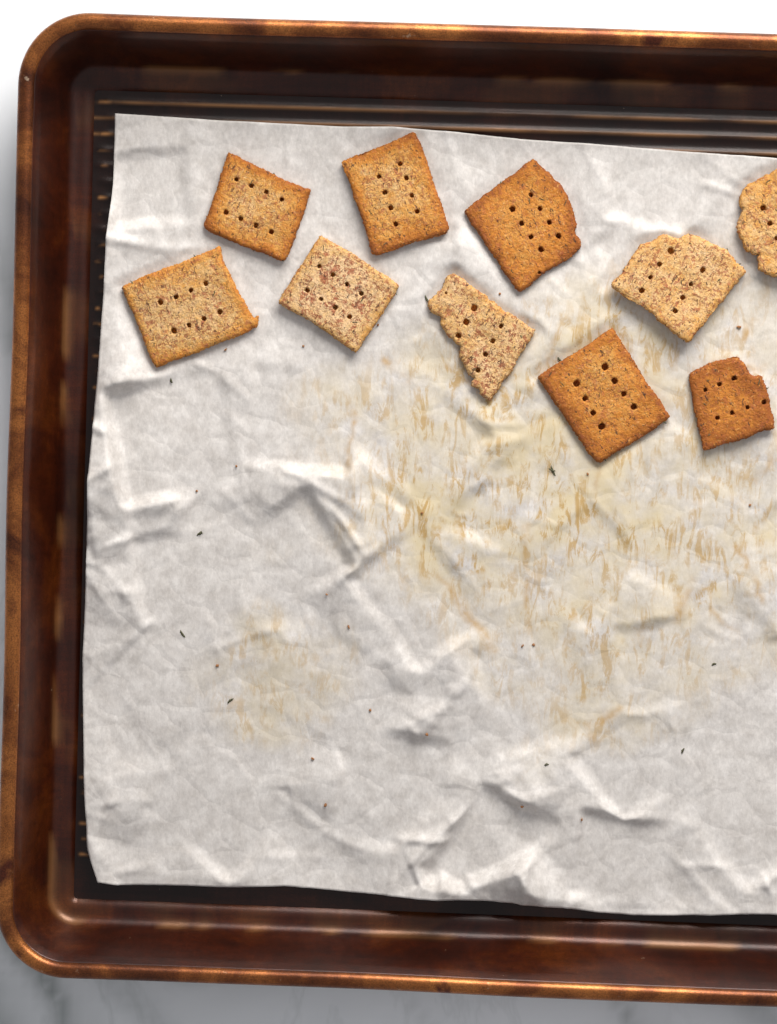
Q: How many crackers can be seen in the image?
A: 10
